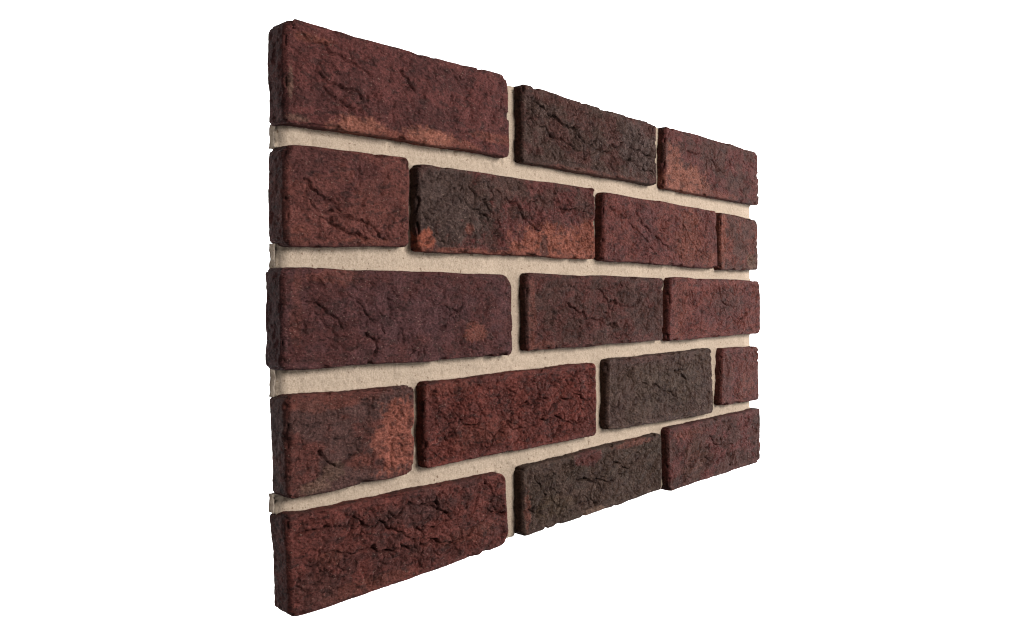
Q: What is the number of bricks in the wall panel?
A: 17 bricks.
